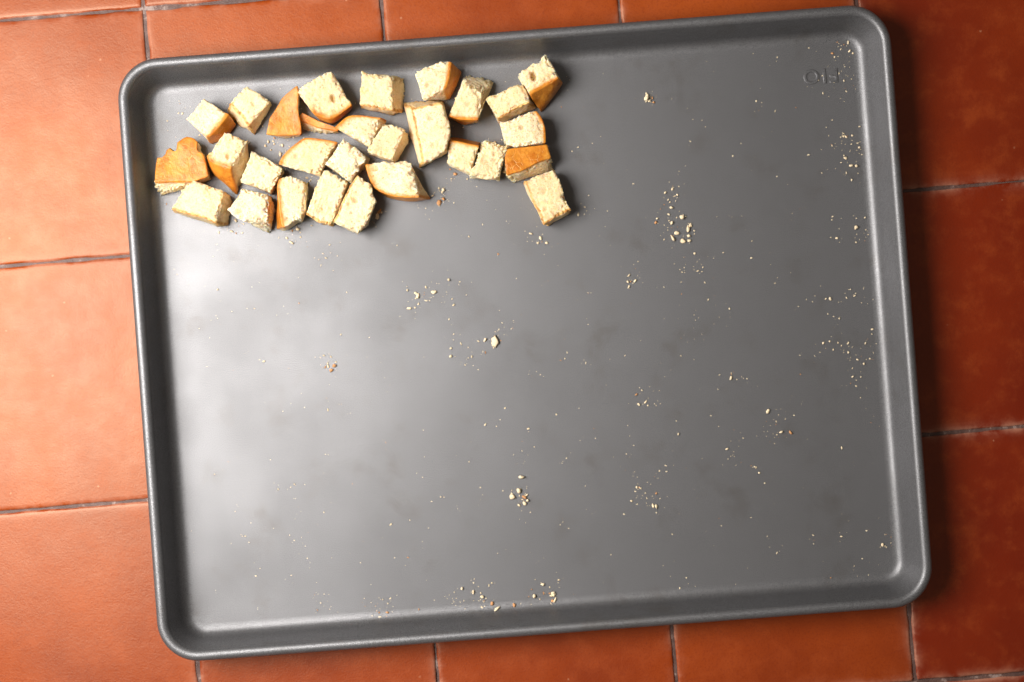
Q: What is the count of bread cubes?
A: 29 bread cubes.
